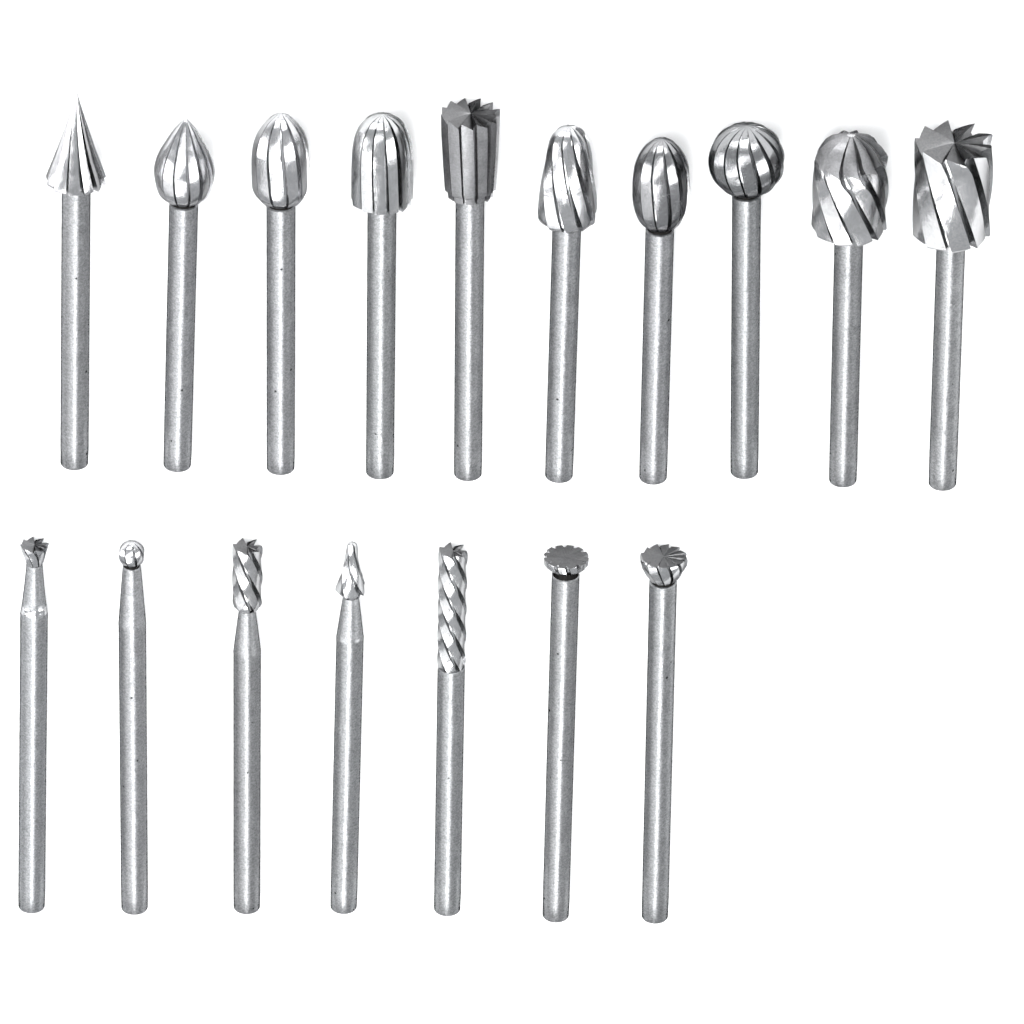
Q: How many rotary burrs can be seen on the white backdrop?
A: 17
